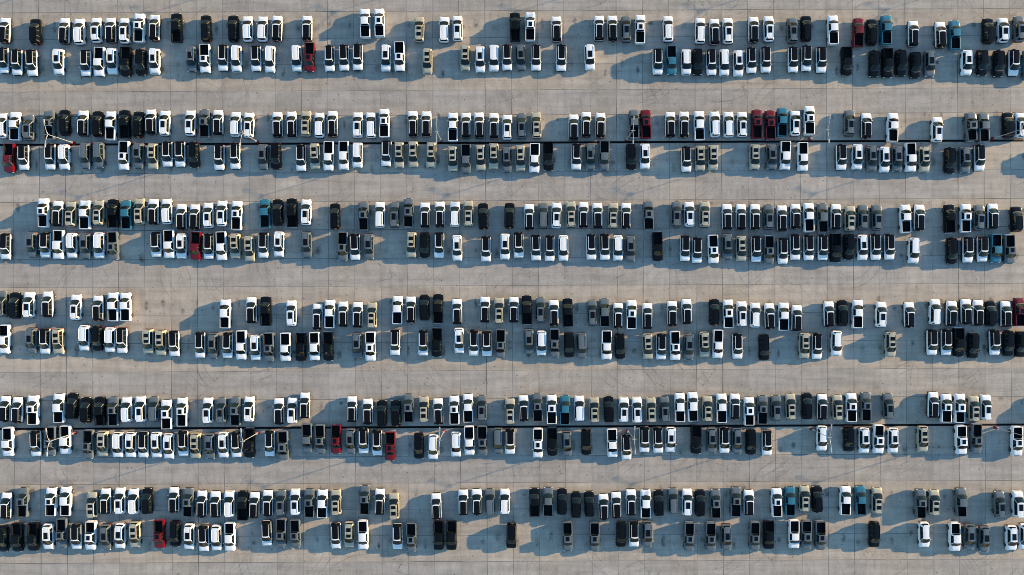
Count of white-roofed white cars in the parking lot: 194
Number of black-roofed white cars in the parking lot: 187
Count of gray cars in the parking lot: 114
